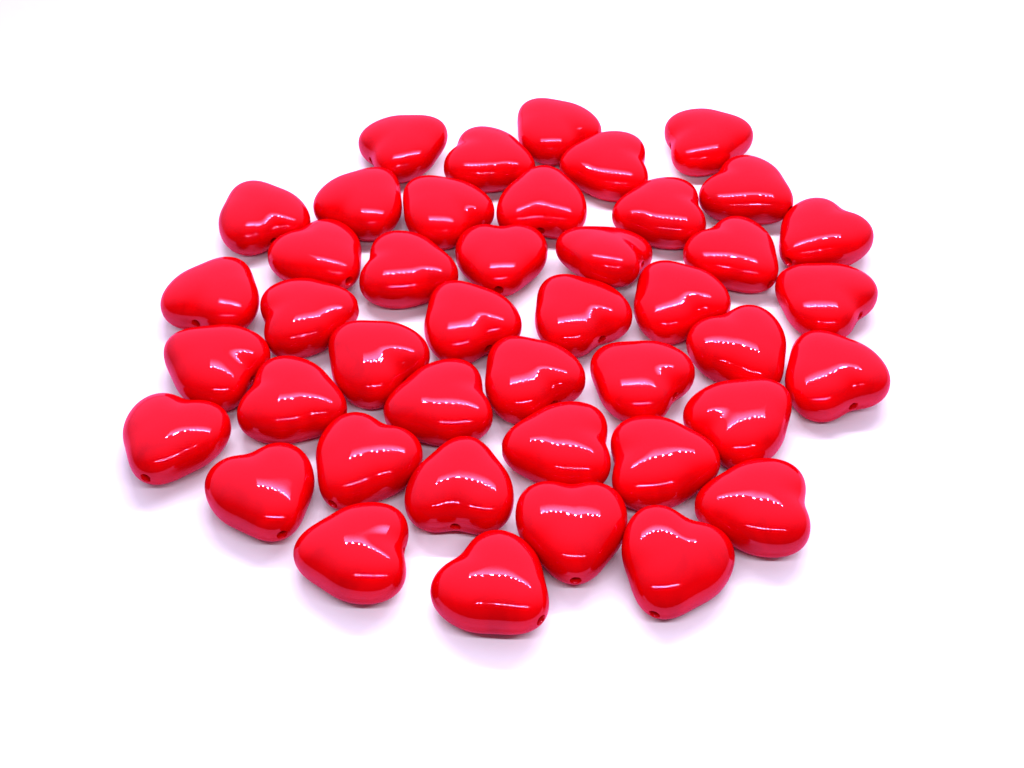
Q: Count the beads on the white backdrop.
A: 43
